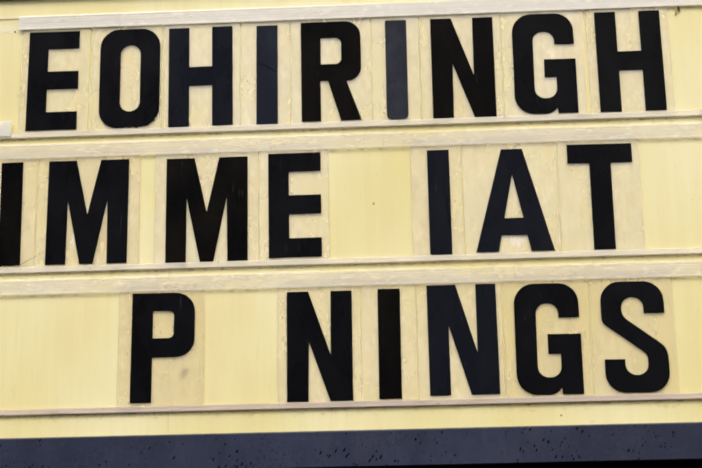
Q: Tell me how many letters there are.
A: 22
